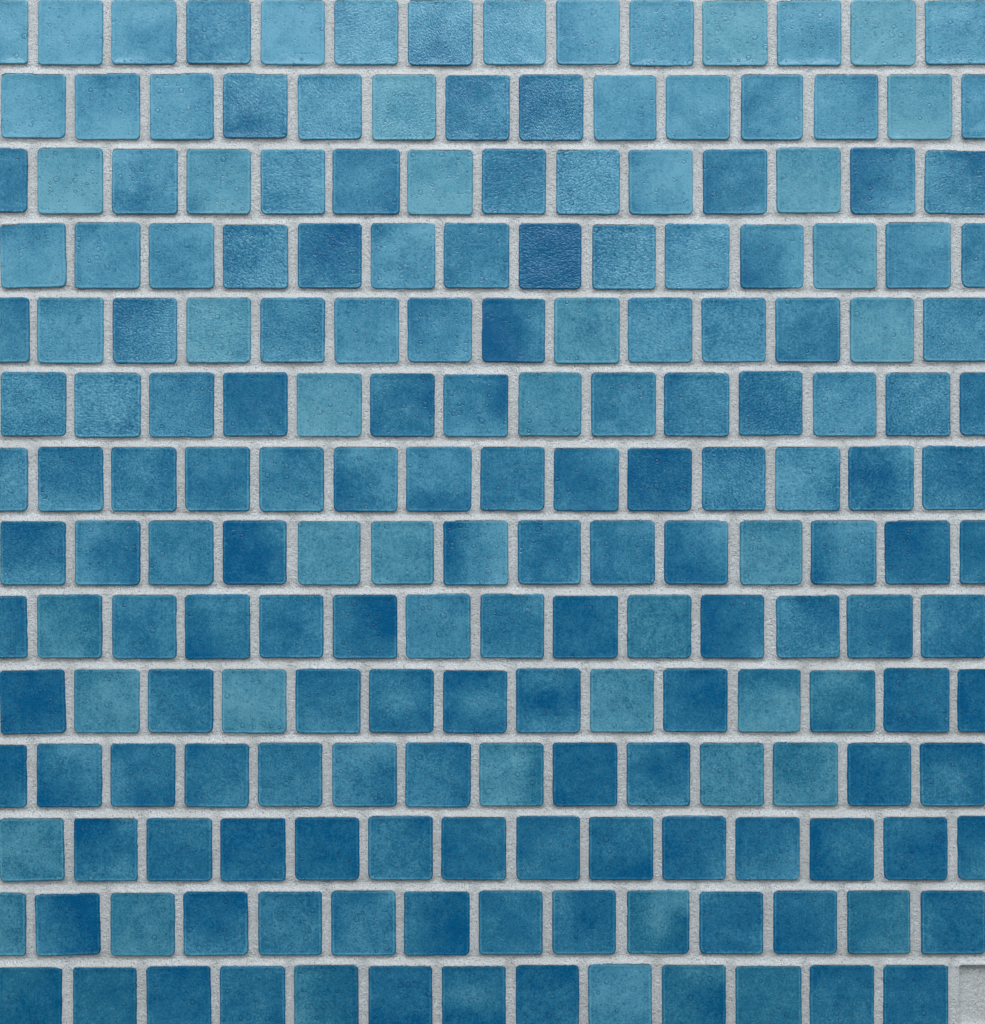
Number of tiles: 195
